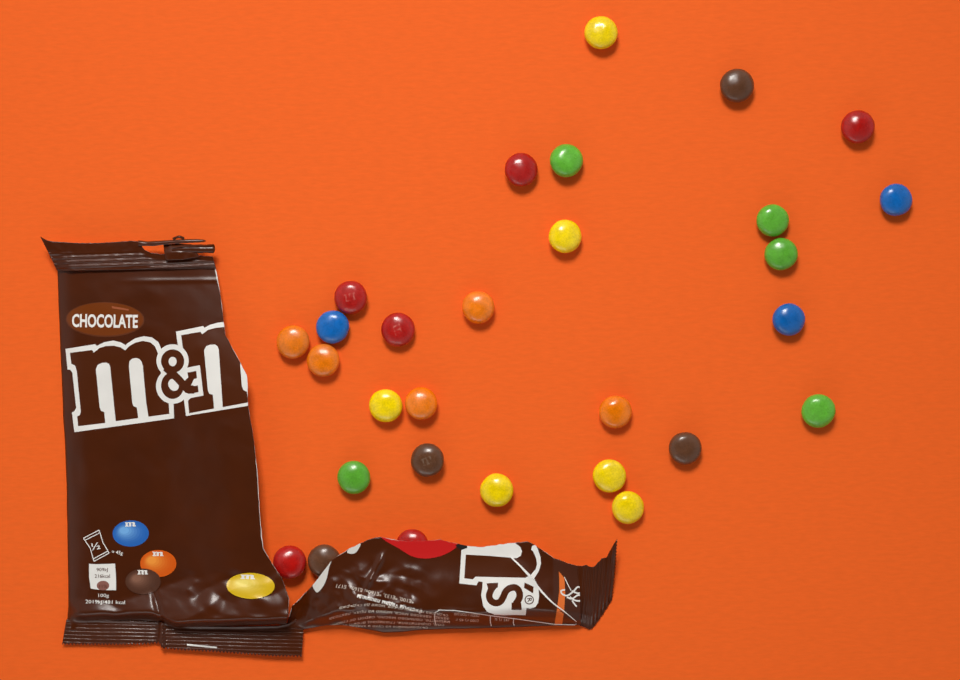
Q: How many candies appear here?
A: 29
